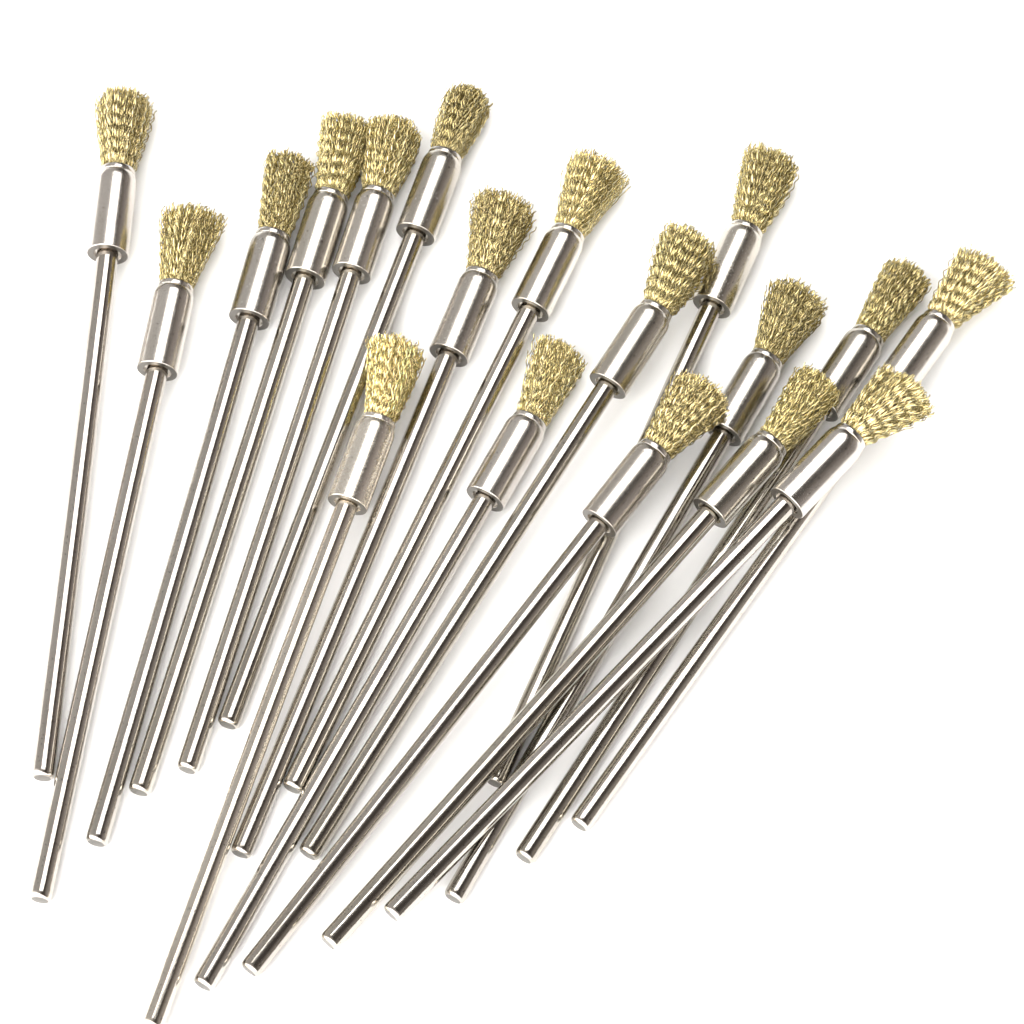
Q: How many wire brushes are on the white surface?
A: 18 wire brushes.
